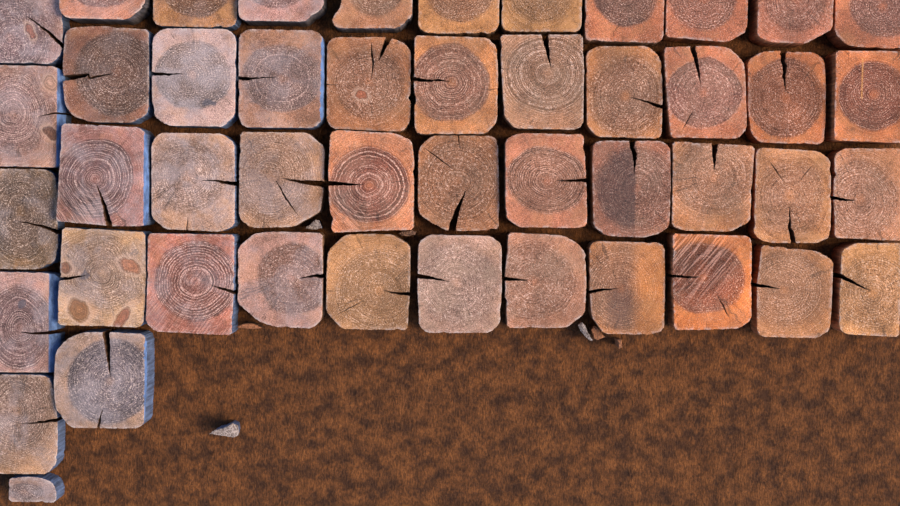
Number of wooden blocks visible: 47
